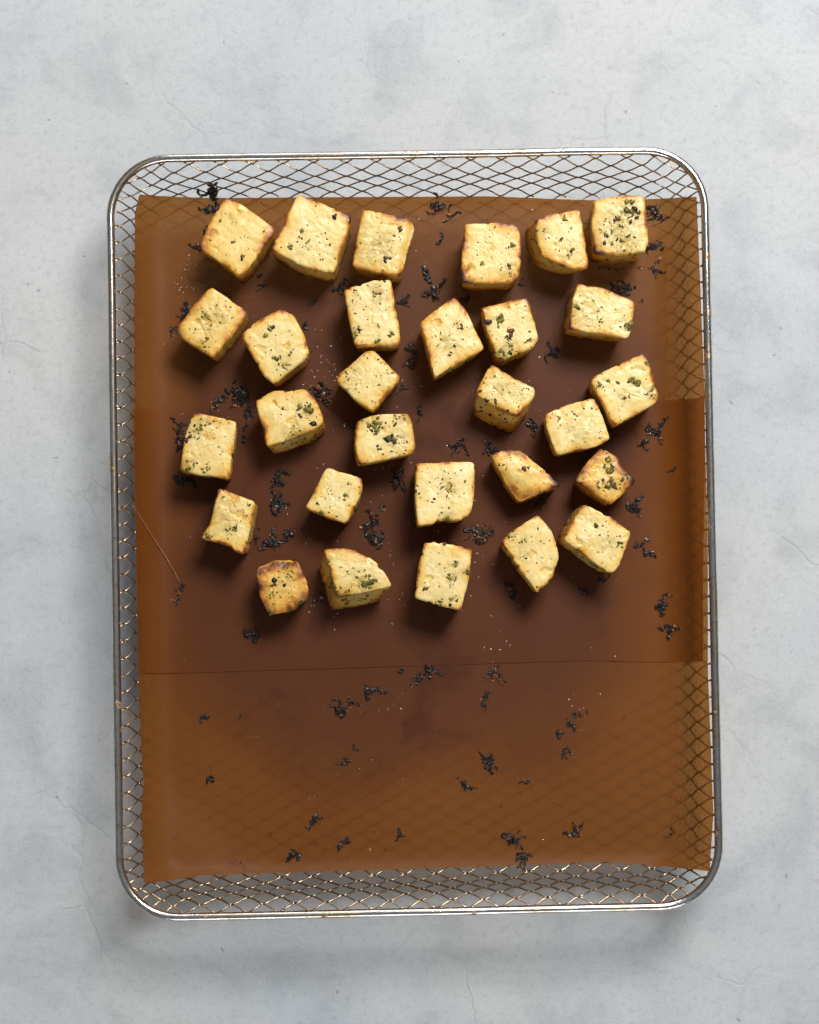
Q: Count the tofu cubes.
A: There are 29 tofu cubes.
